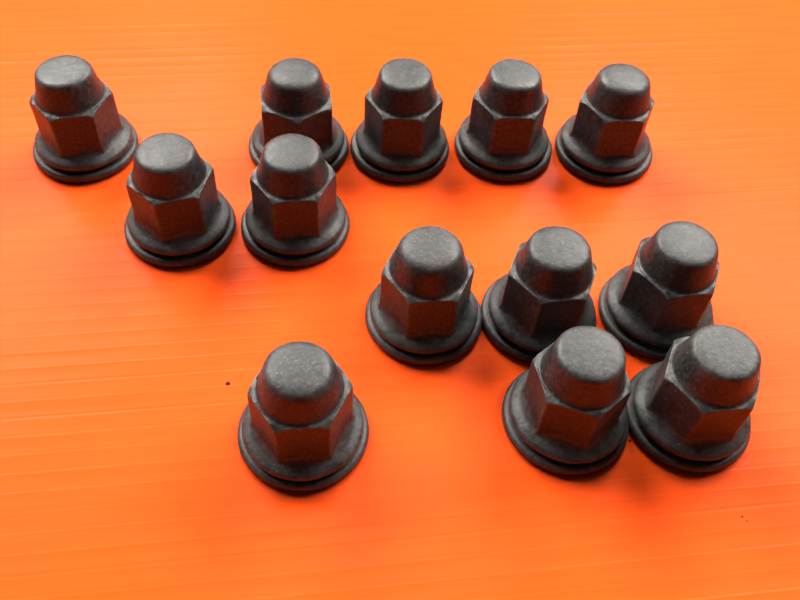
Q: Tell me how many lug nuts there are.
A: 13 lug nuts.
